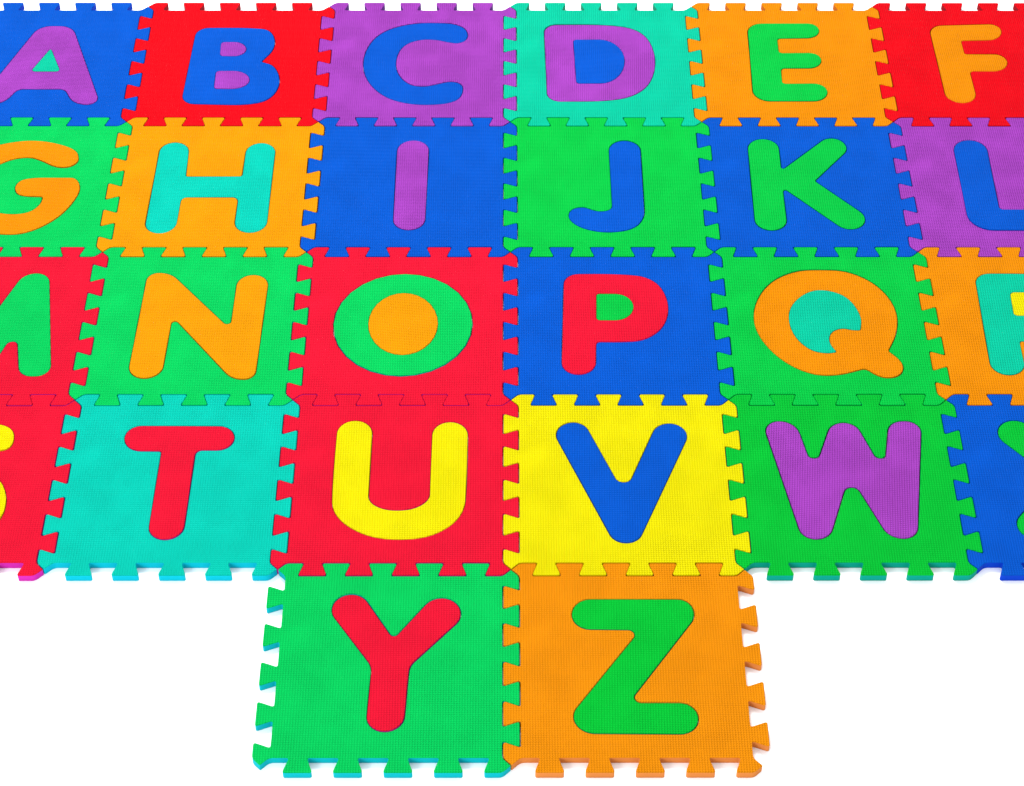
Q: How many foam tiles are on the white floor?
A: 26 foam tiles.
